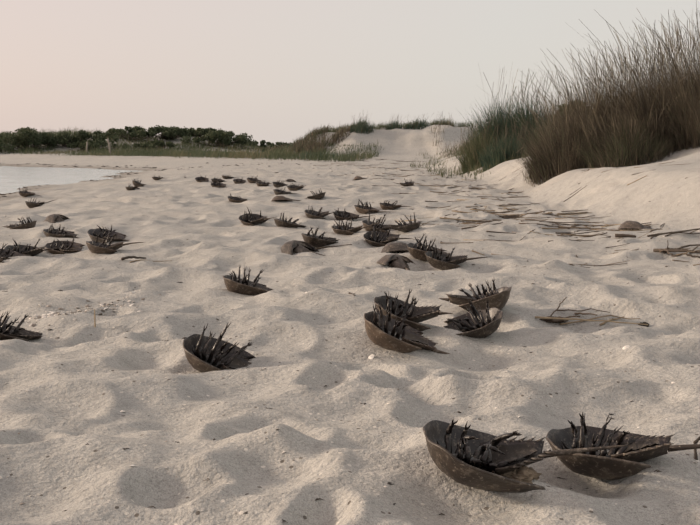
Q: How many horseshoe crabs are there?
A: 55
